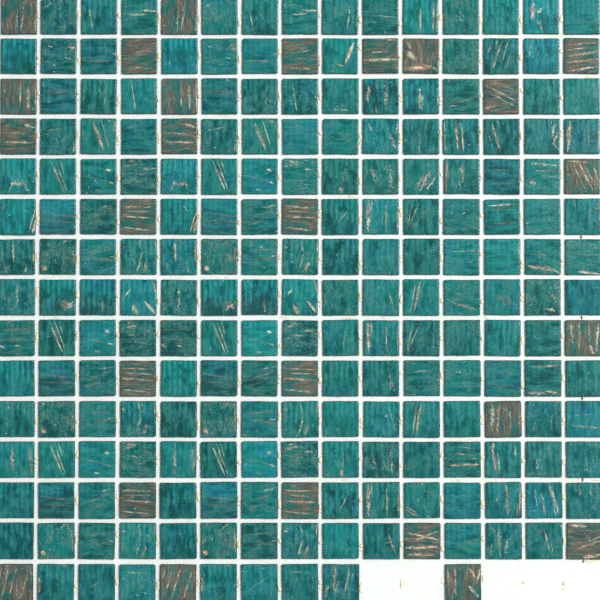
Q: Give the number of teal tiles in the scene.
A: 194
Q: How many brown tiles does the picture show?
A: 26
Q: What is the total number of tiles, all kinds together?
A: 220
